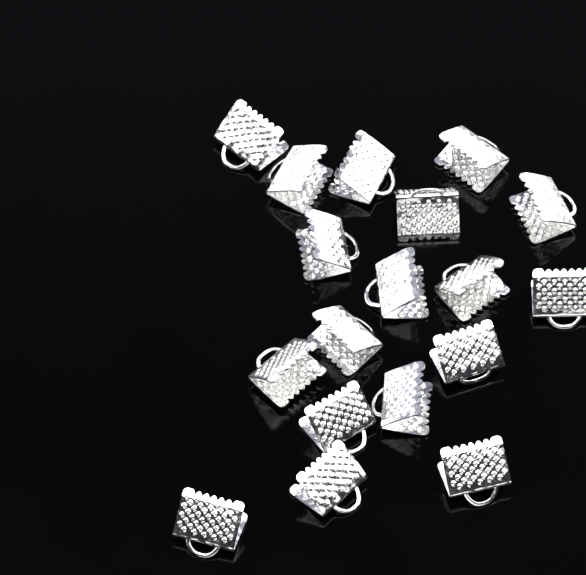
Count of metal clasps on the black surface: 18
